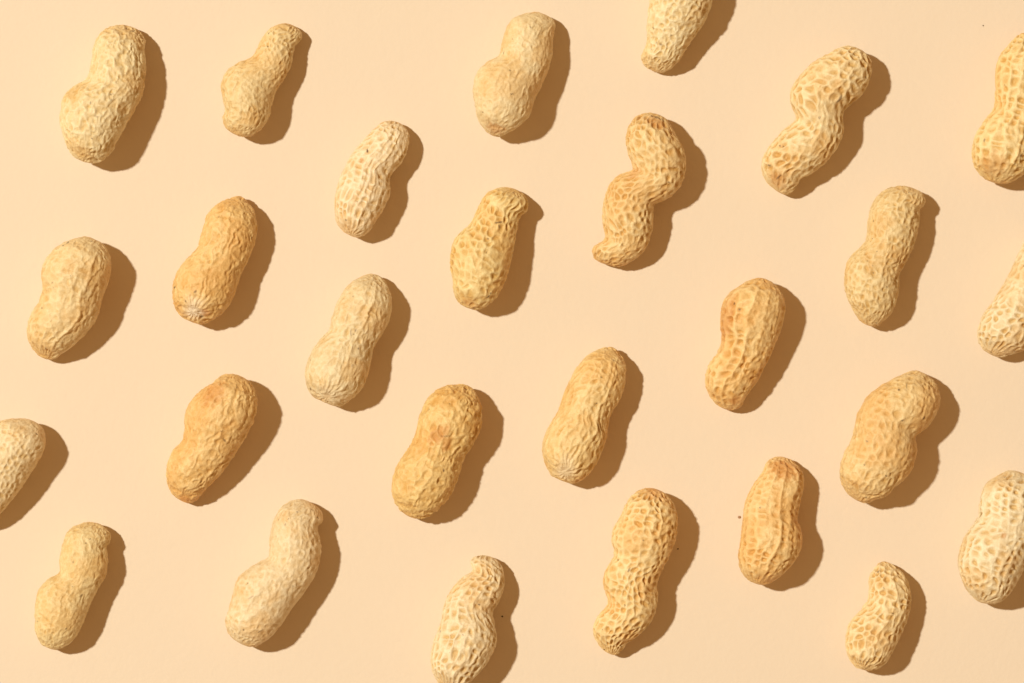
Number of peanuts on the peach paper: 27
